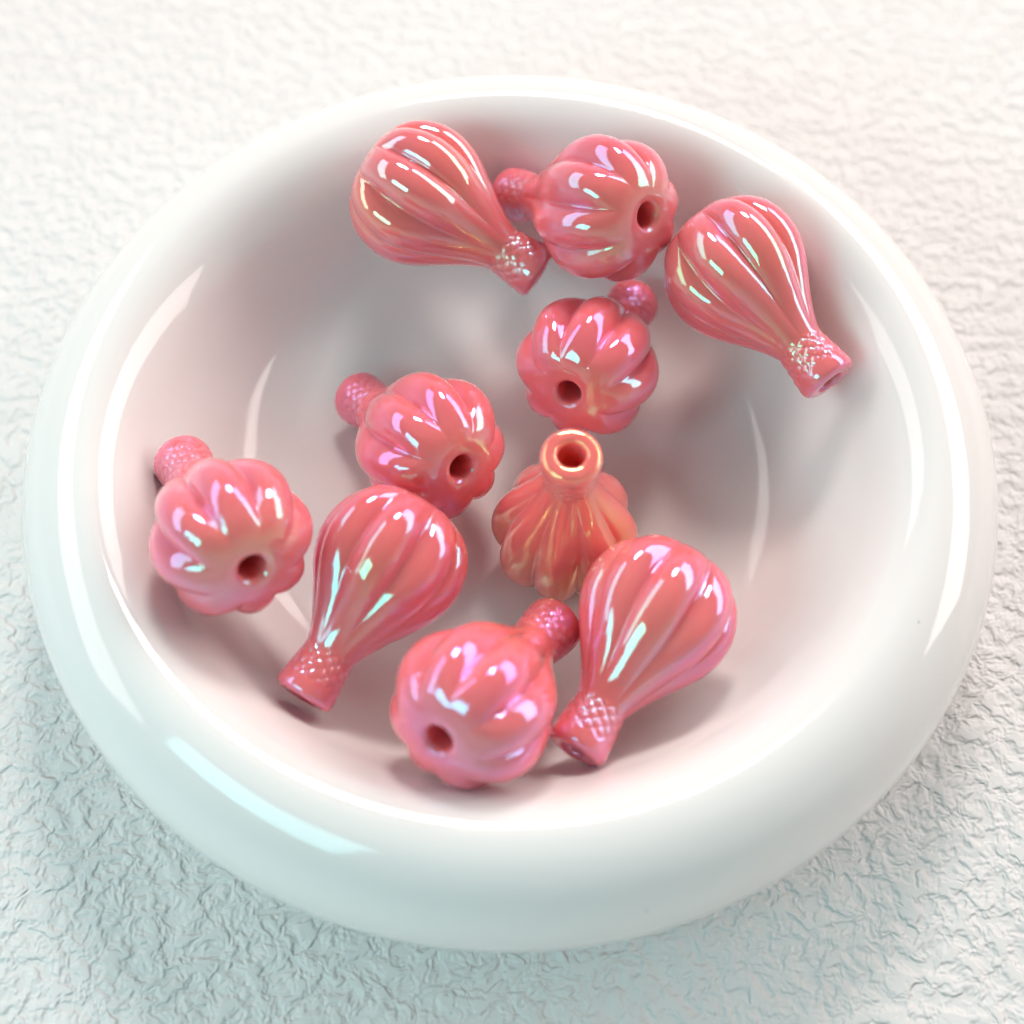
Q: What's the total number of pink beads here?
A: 10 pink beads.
